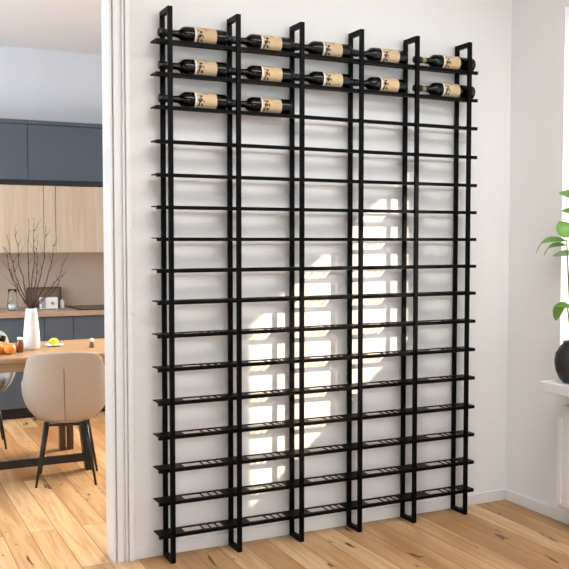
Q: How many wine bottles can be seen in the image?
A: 12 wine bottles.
